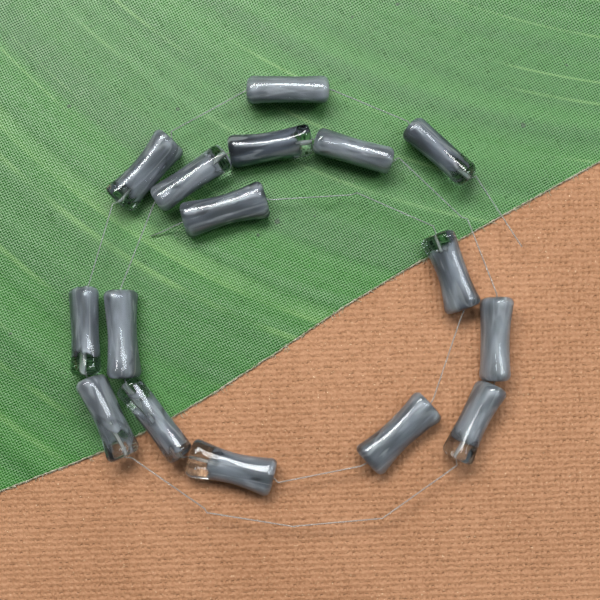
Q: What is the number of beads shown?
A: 16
